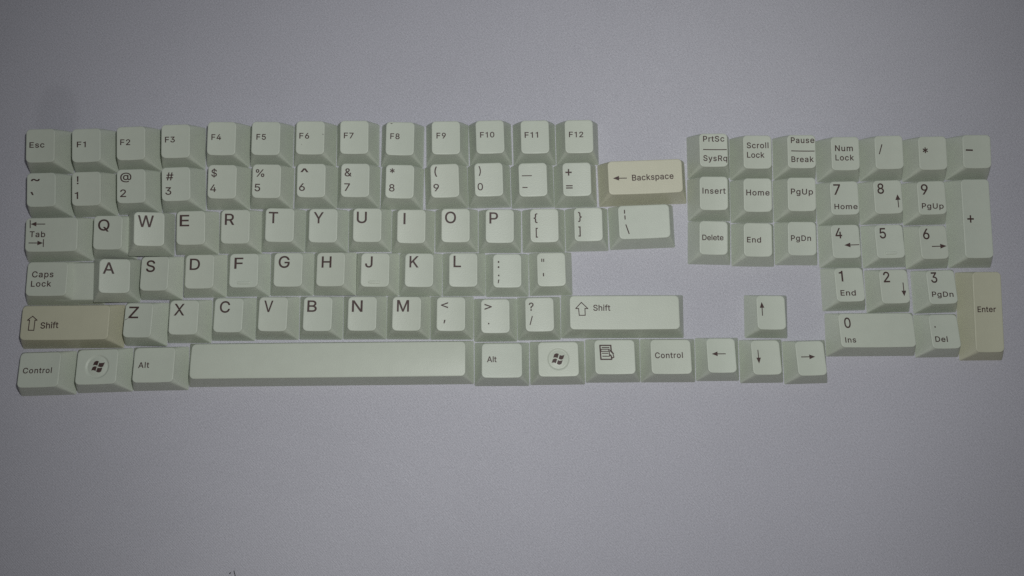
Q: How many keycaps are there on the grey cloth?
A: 103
